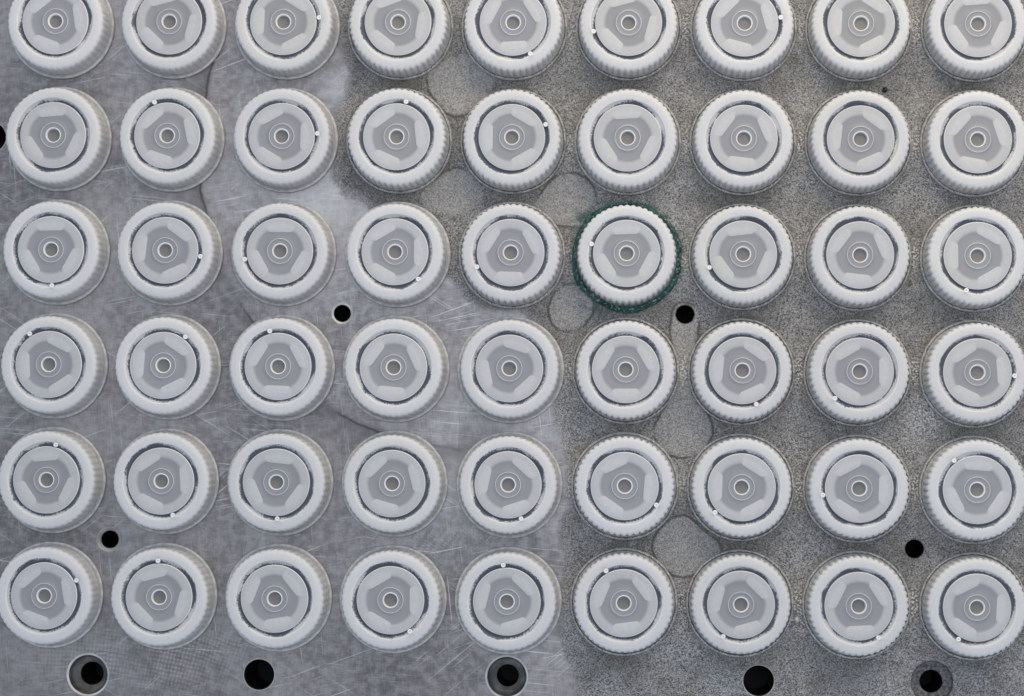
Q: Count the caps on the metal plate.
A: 54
